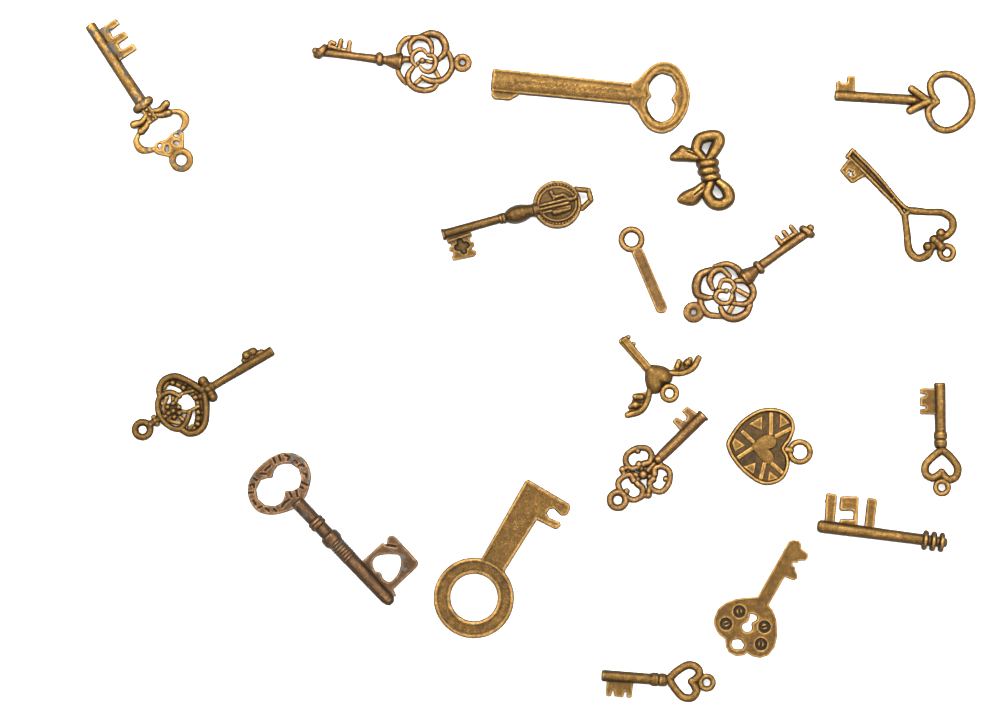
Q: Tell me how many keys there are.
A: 16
